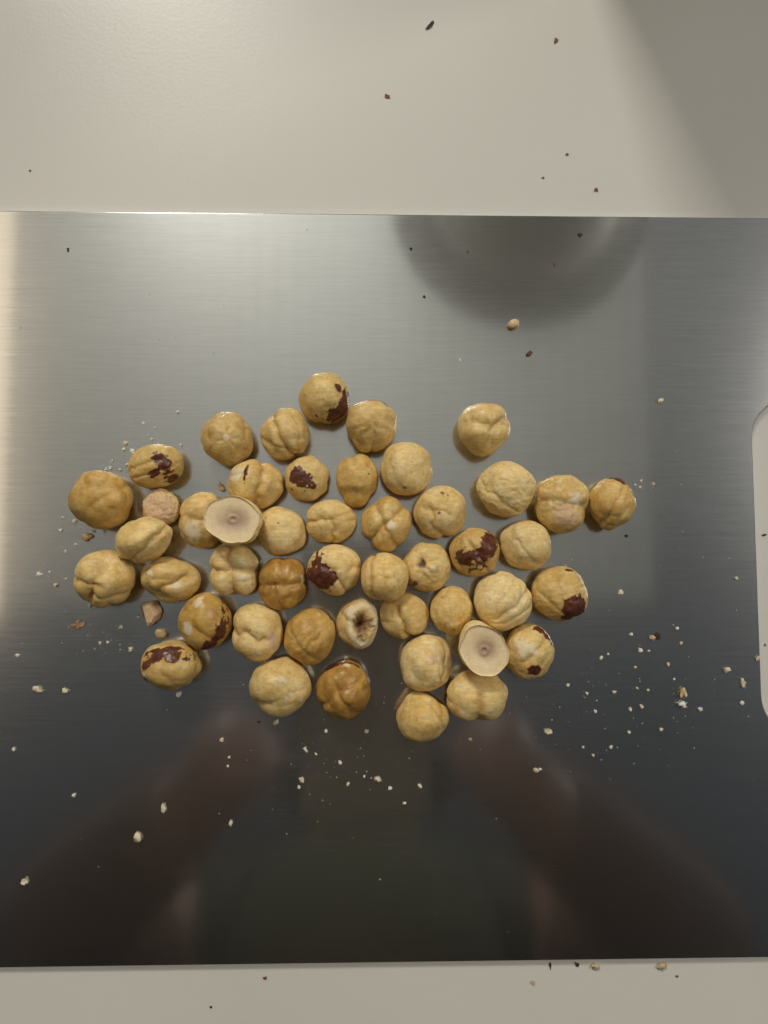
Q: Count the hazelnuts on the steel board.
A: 47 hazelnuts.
